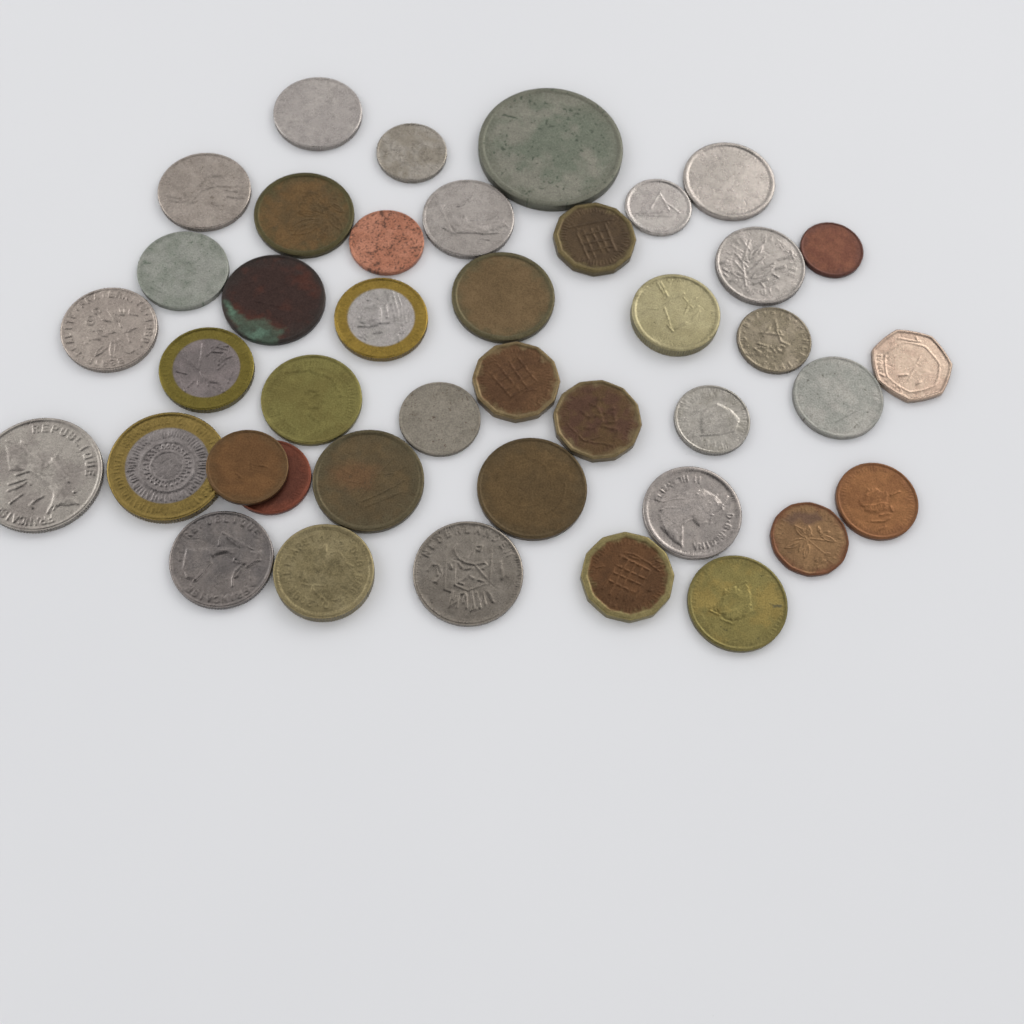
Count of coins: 41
